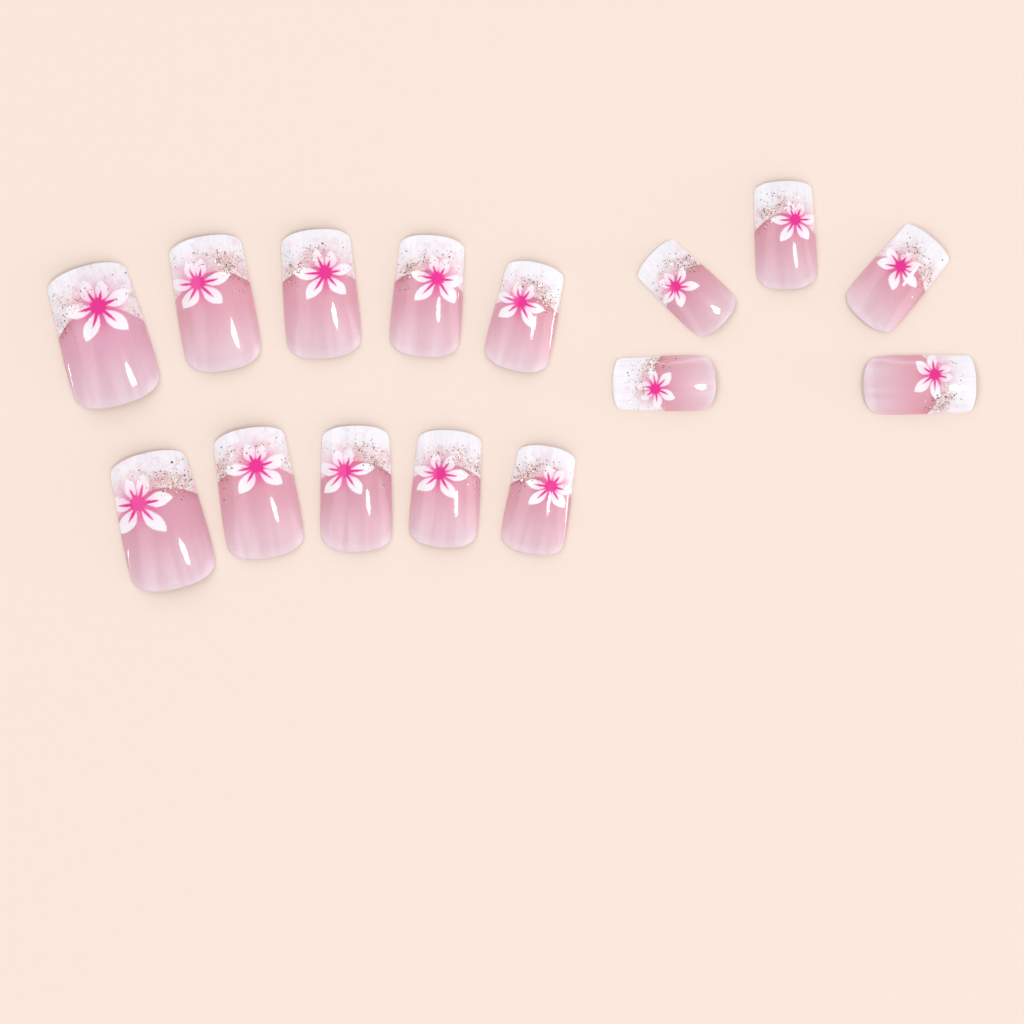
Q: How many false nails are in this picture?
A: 15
